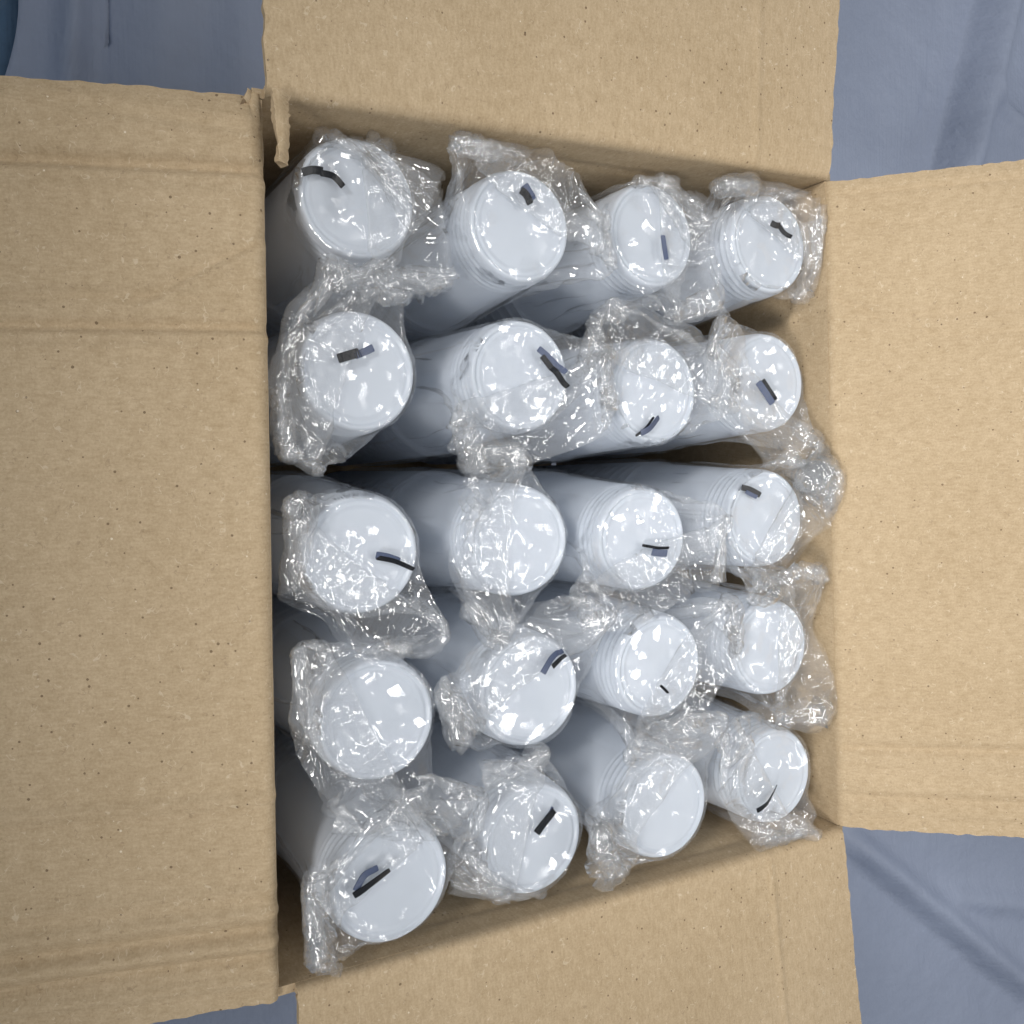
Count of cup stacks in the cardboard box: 20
